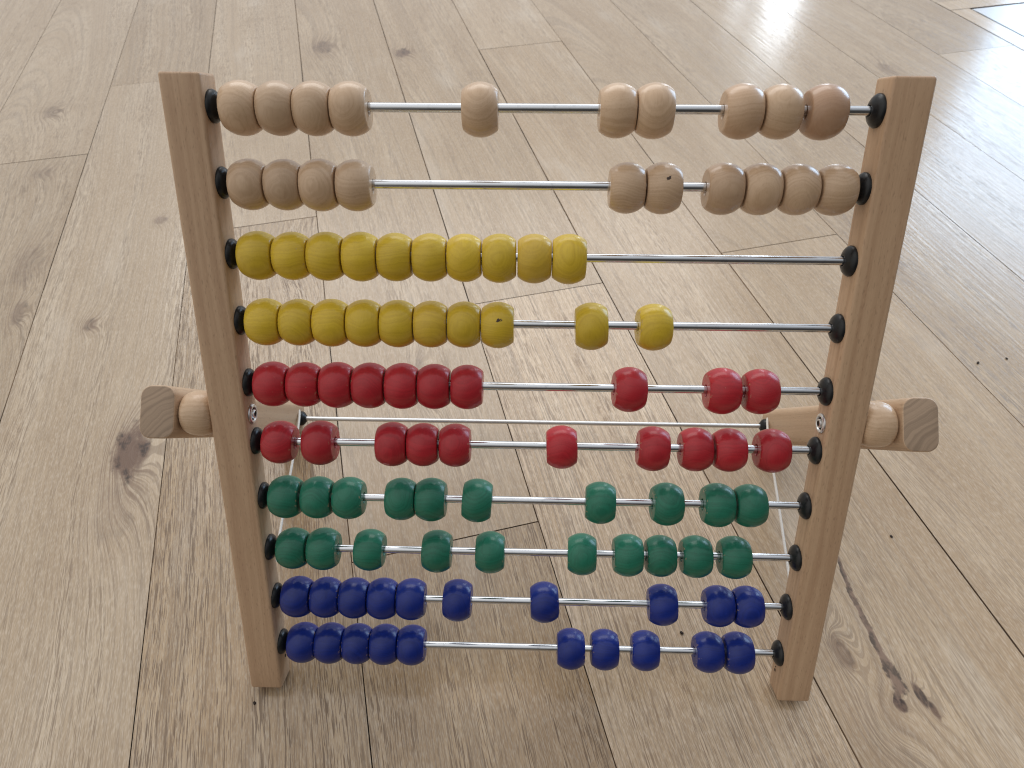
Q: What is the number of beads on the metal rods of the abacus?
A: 100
